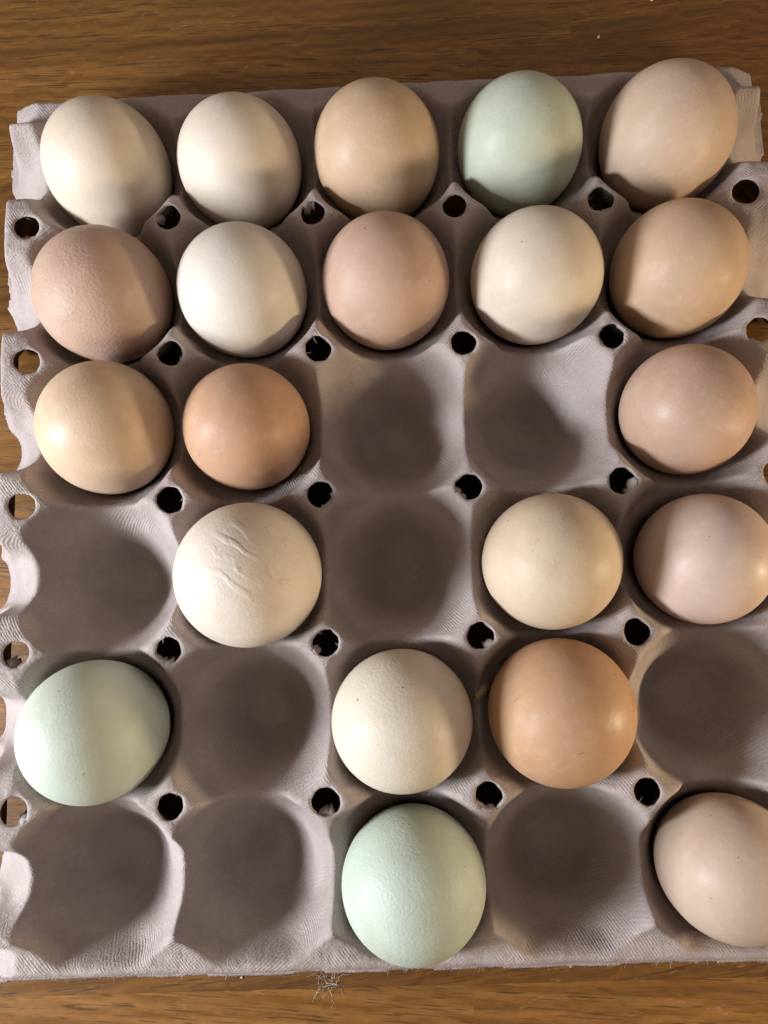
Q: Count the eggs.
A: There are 21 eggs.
